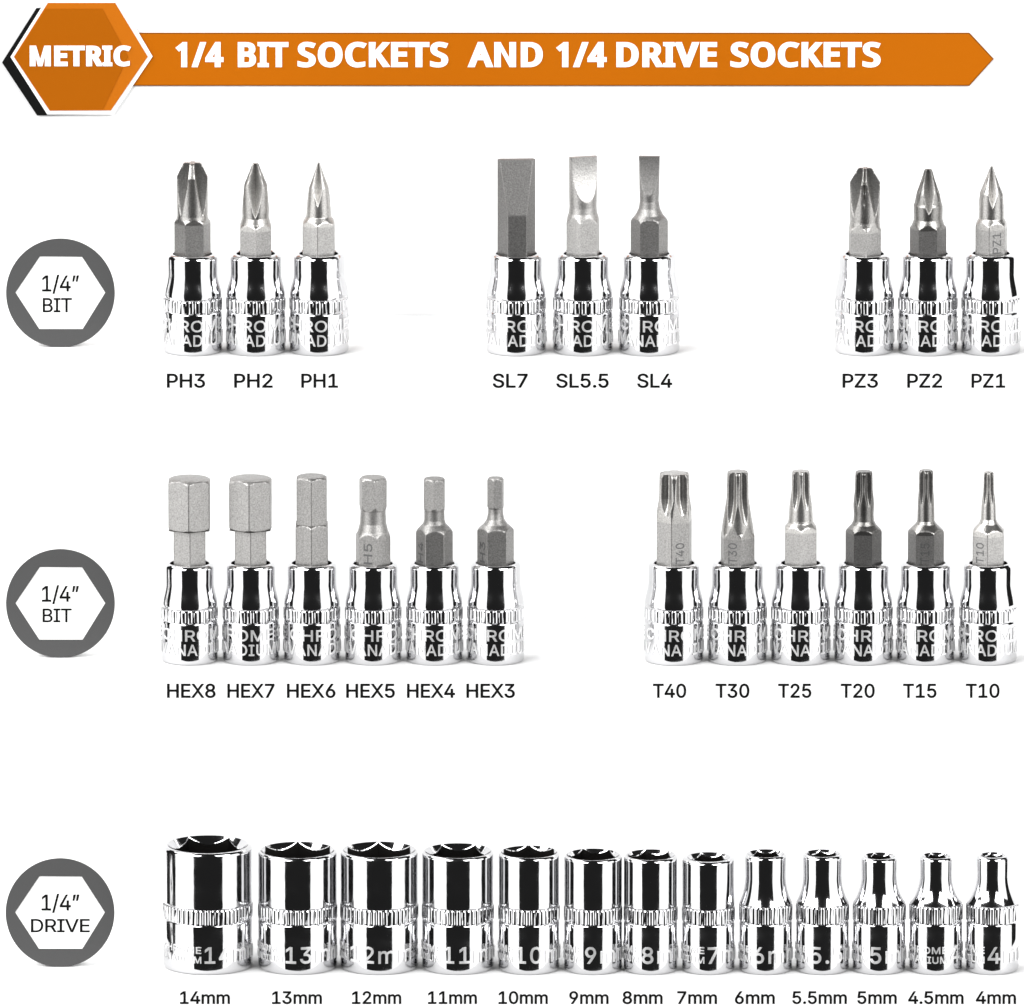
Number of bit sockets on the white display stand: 21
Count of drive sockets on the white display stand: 13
